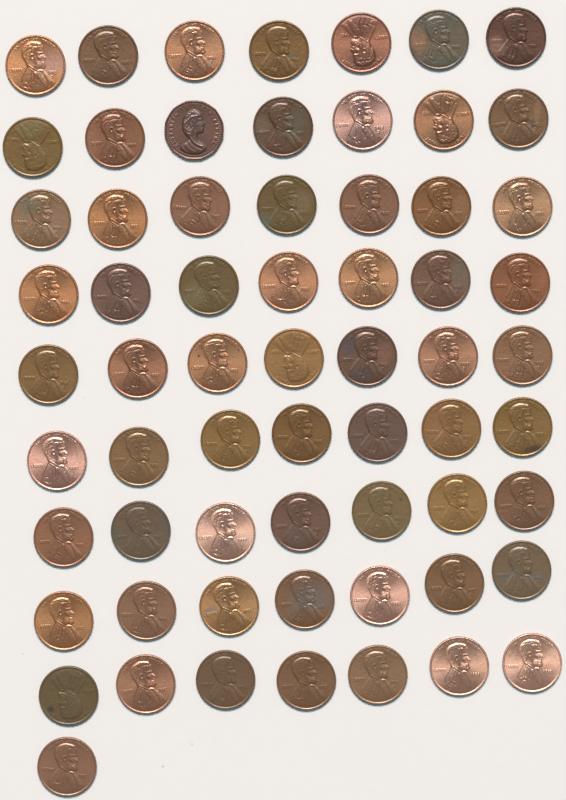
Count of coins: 64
